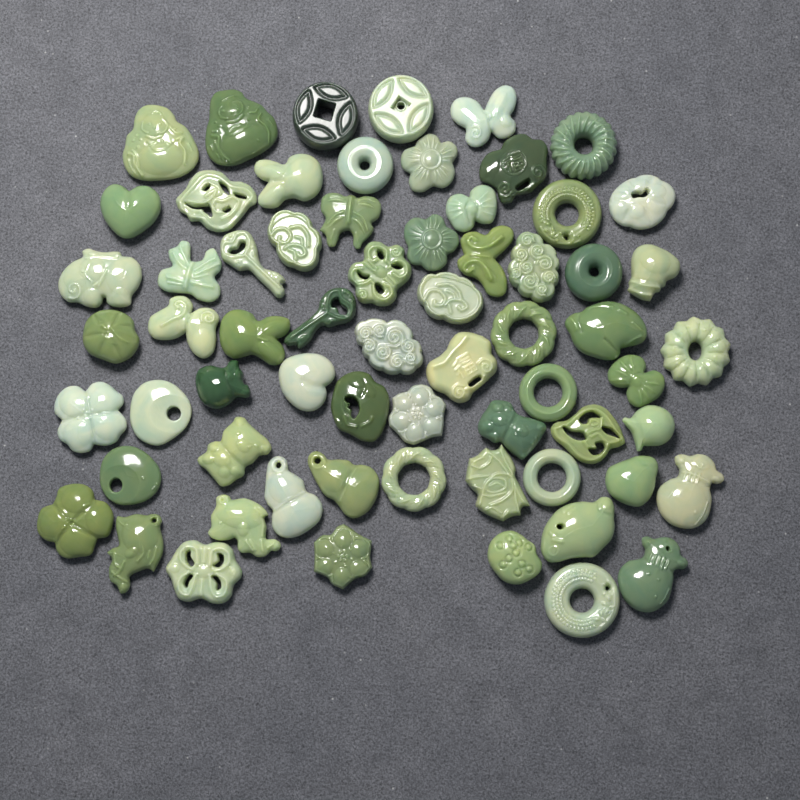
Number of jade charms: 65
